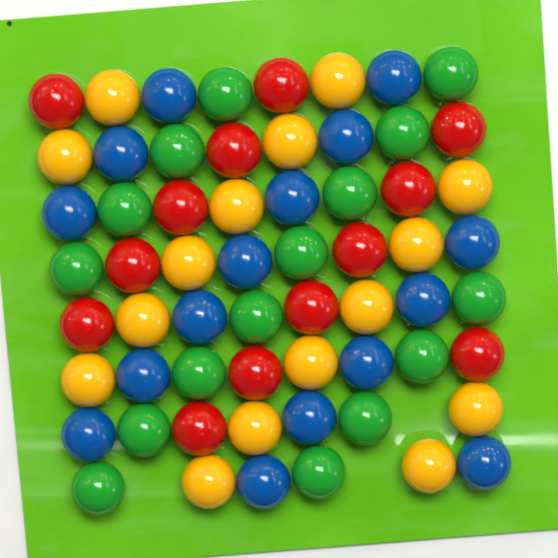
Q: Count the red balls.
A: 13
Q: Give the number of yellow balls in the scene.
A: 16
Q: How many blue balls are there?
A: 16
